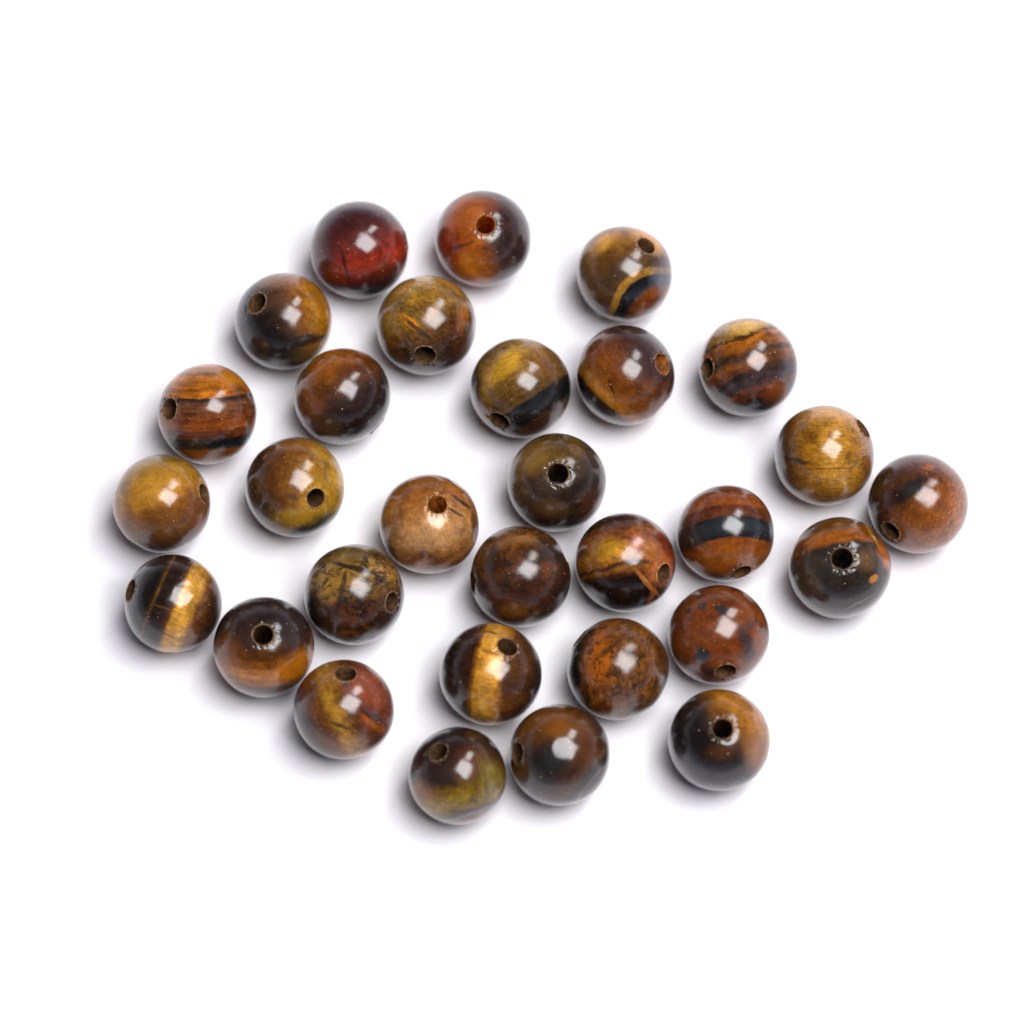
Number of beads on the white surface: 30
